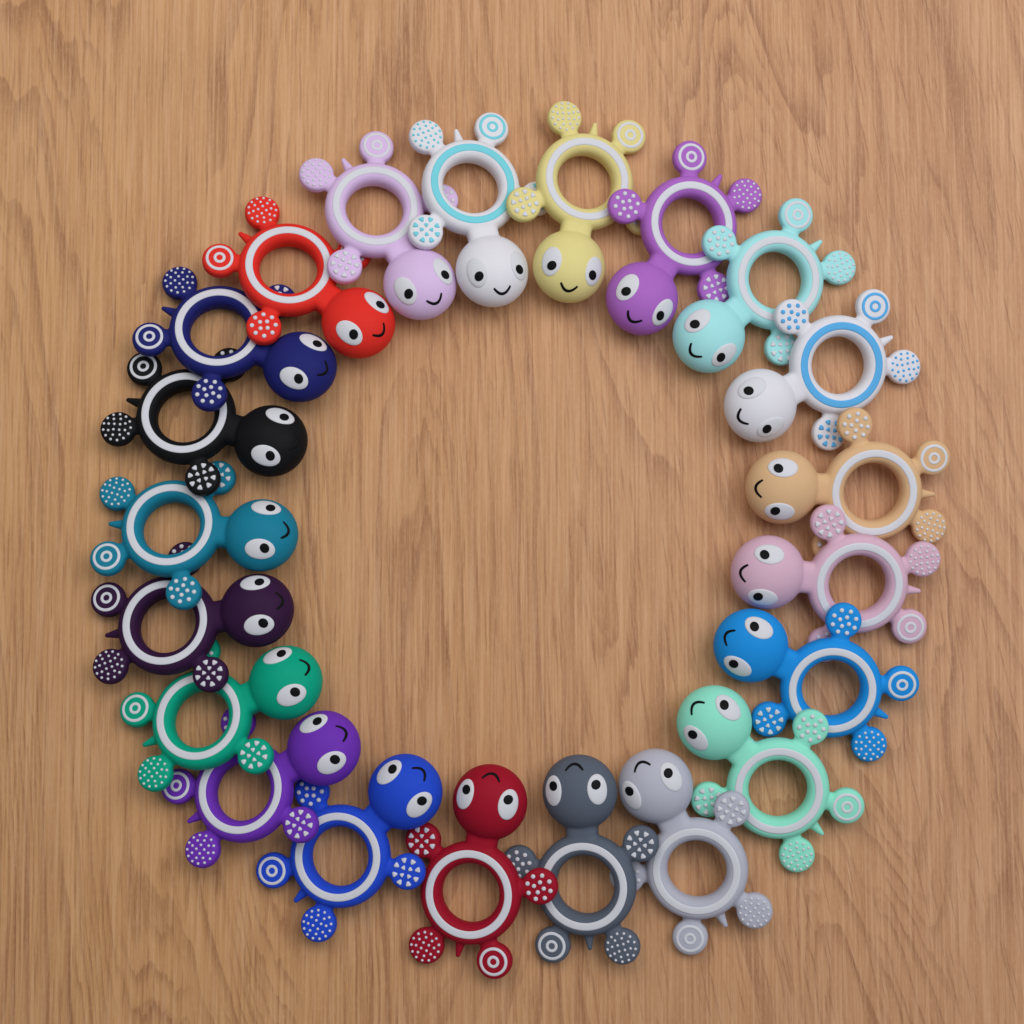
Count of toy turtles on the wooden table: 21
